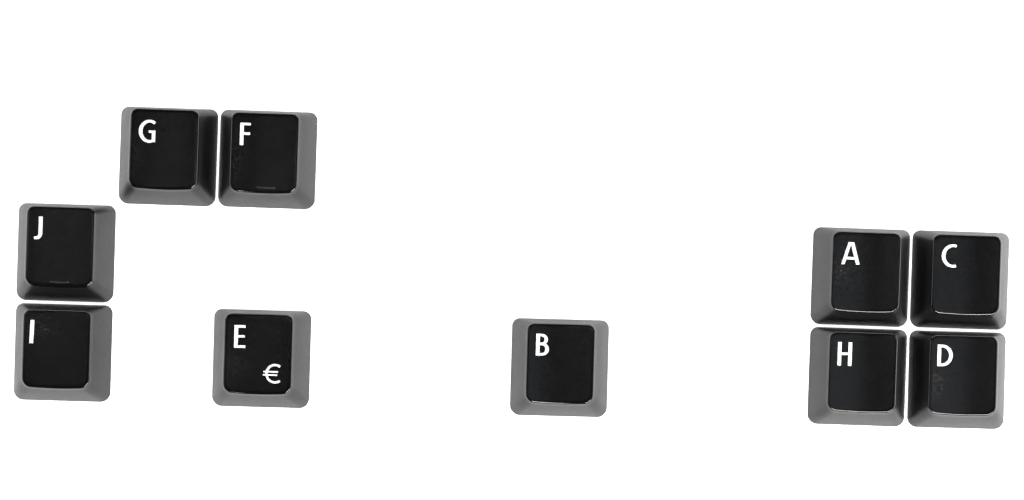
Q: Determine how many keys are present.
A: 10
